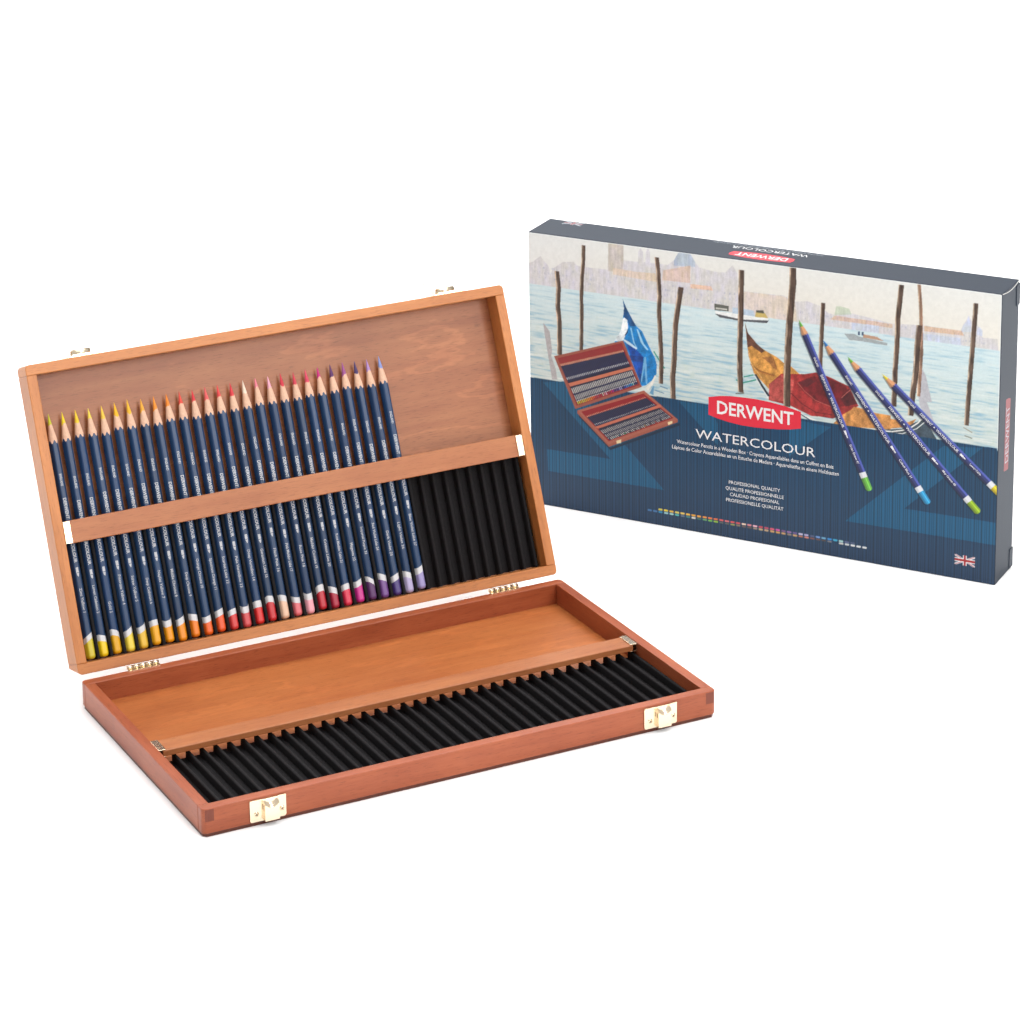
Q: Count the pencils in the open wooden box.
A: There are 27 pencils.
